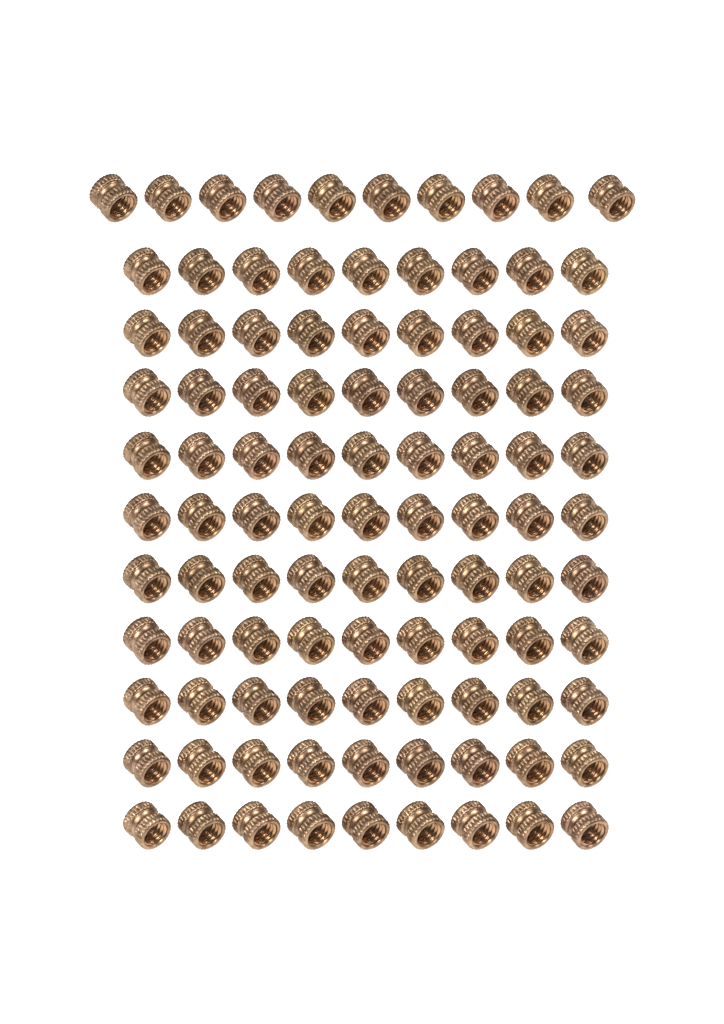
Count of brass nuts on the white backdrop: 100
